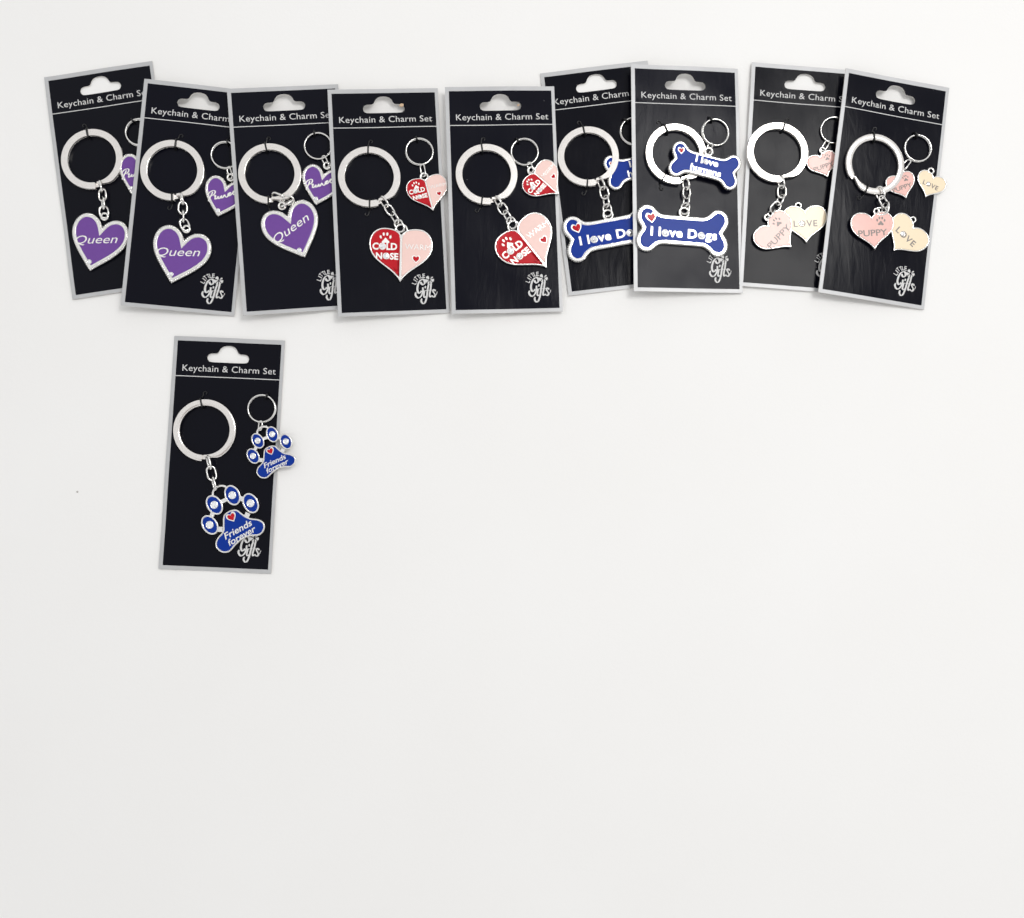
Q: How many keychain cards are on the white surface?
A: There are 10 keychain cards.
